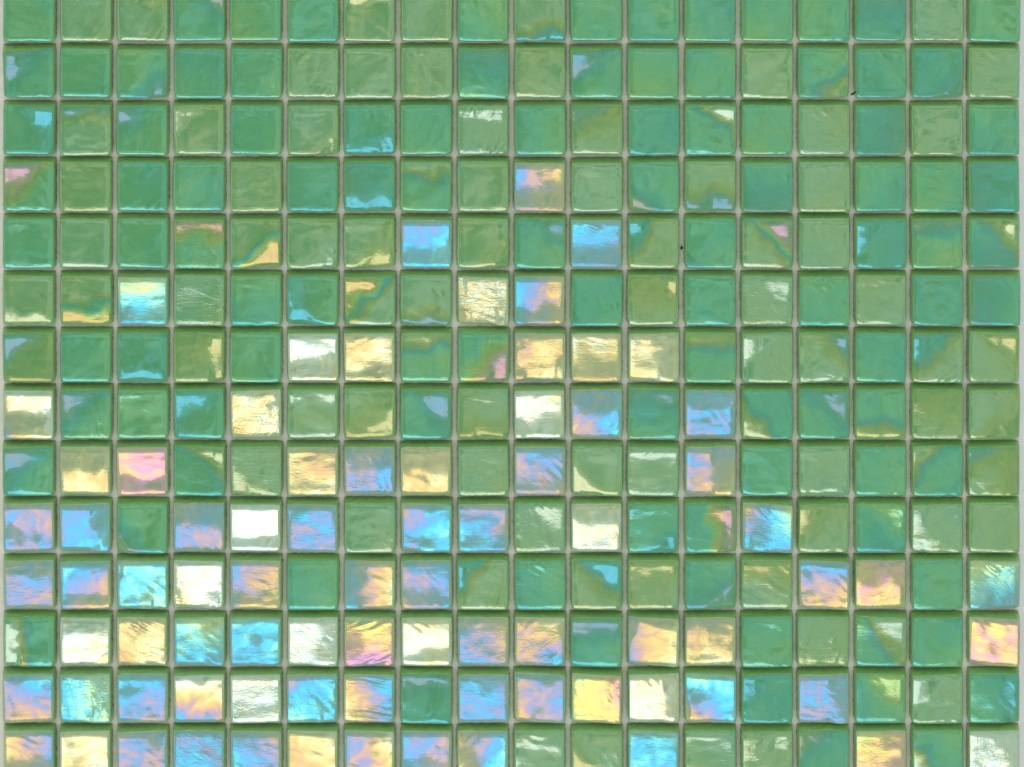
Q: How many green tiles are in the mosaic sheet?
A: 173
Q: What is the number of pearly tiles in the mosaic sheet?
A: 79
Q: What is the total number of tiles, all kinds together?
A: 252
